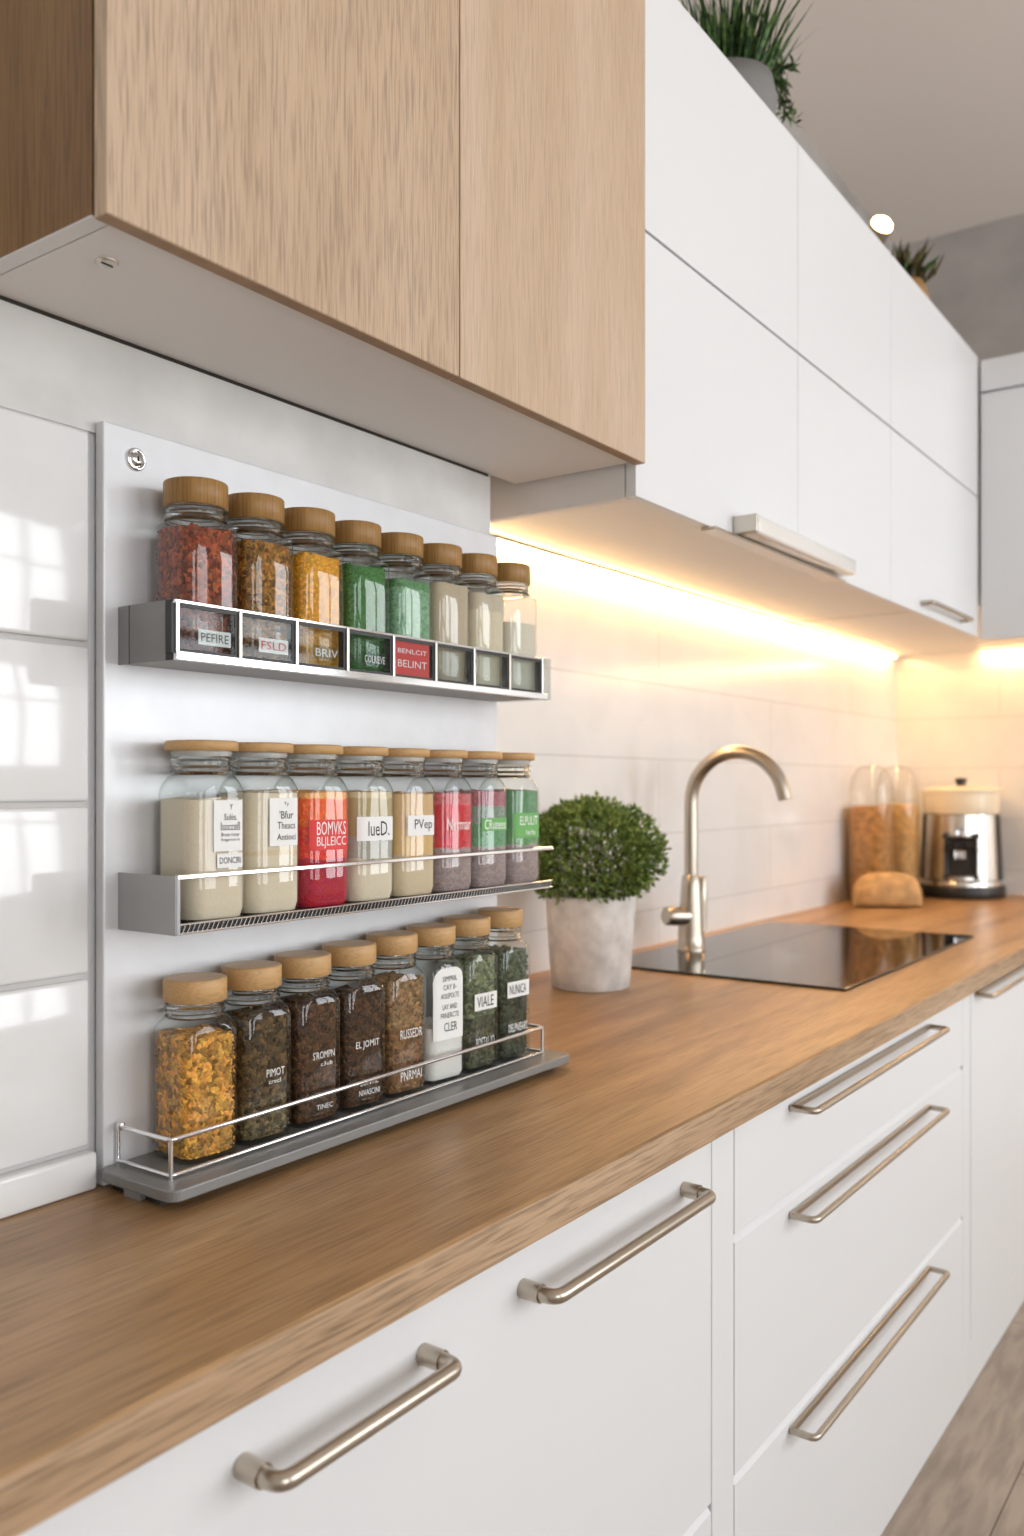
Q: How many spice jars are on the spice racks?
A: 24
